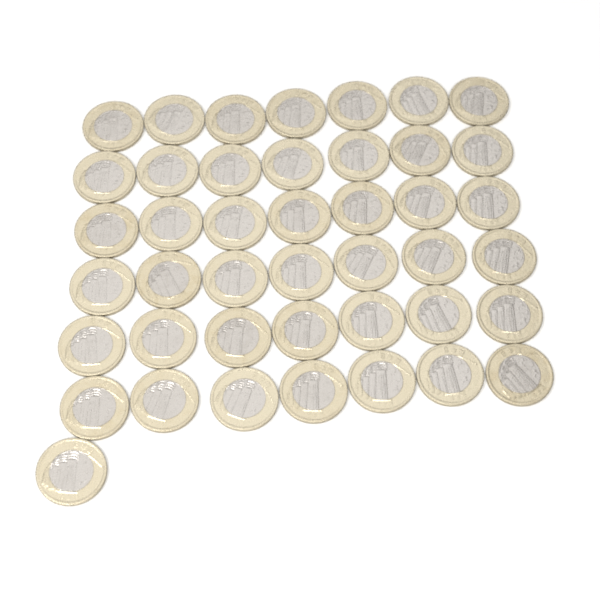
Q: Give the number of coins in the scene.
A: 43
